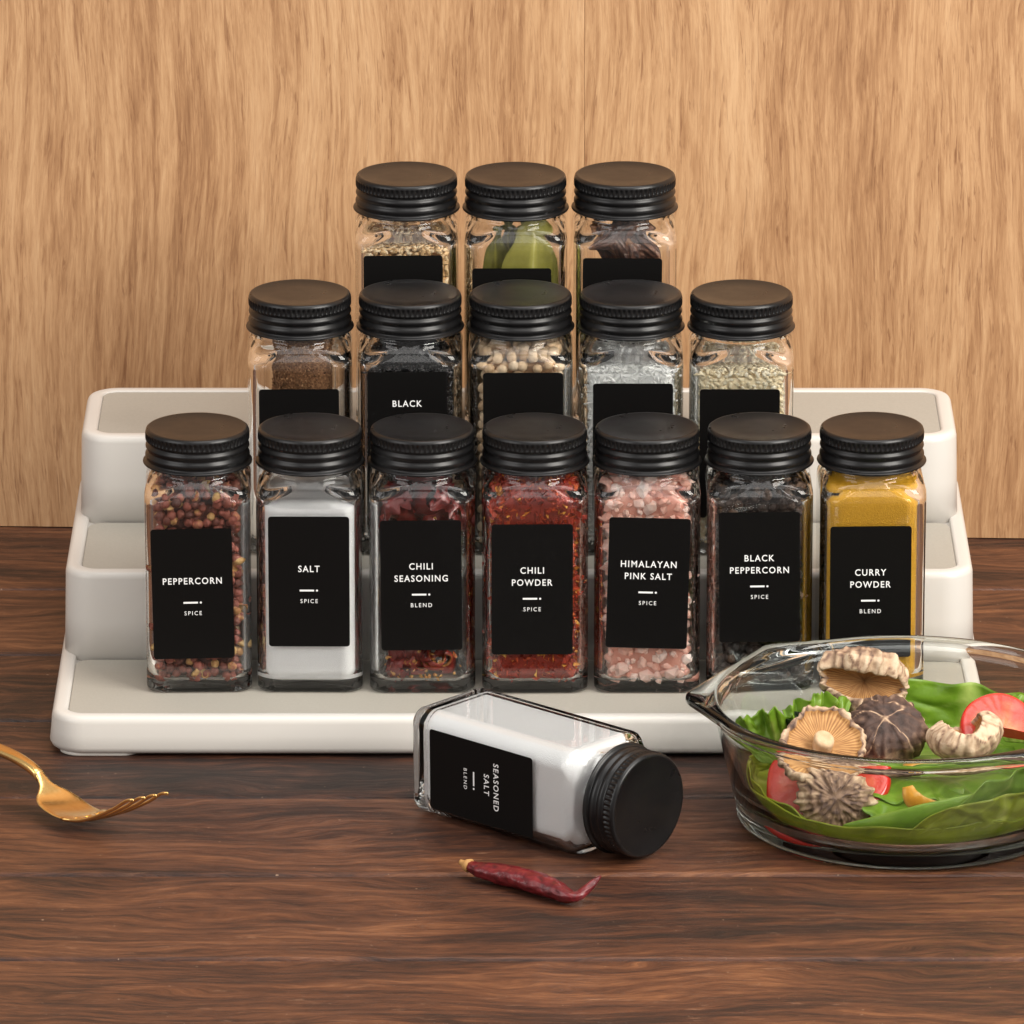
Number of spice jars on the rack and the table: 16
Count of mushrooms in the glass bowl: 5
